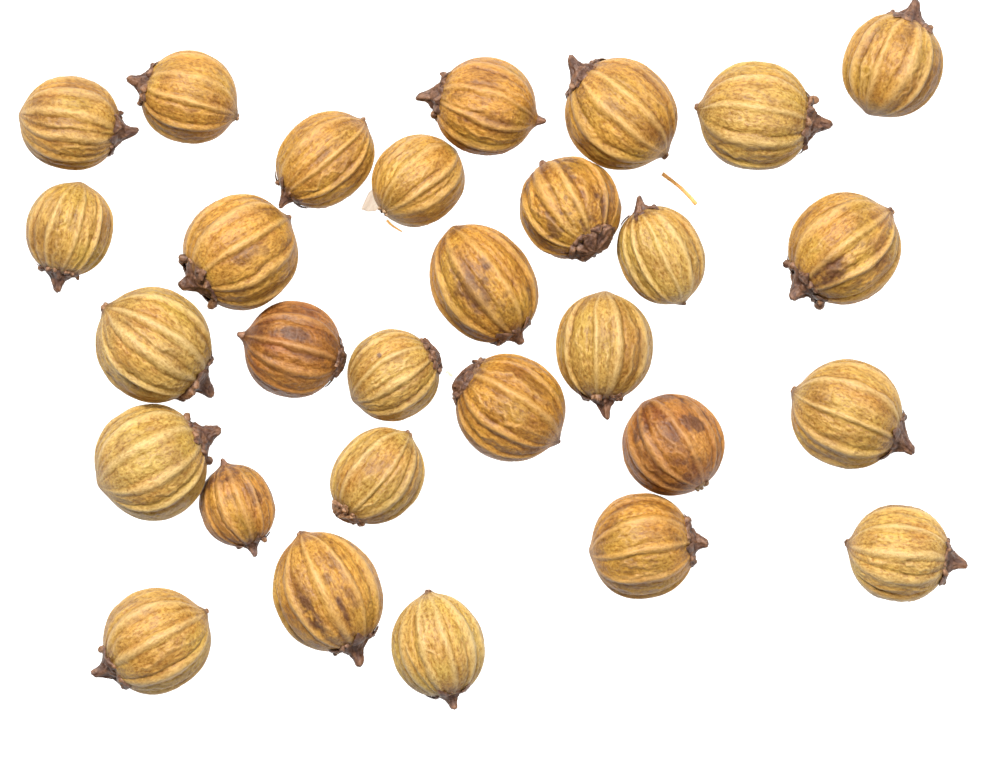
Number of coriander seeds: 29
